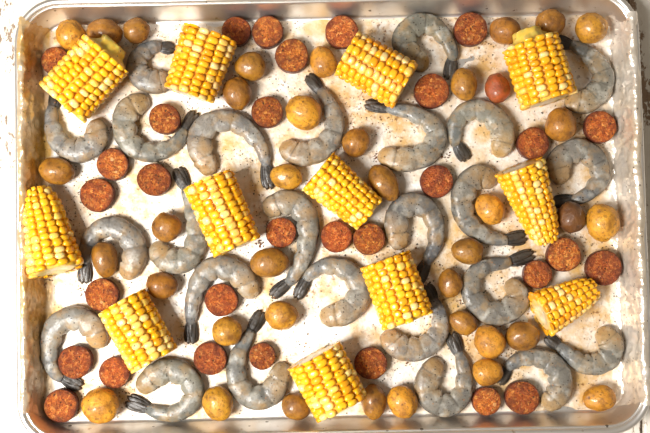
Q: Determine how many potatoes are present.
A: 38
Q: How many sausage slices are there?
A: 31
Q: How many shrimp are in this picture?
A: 25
